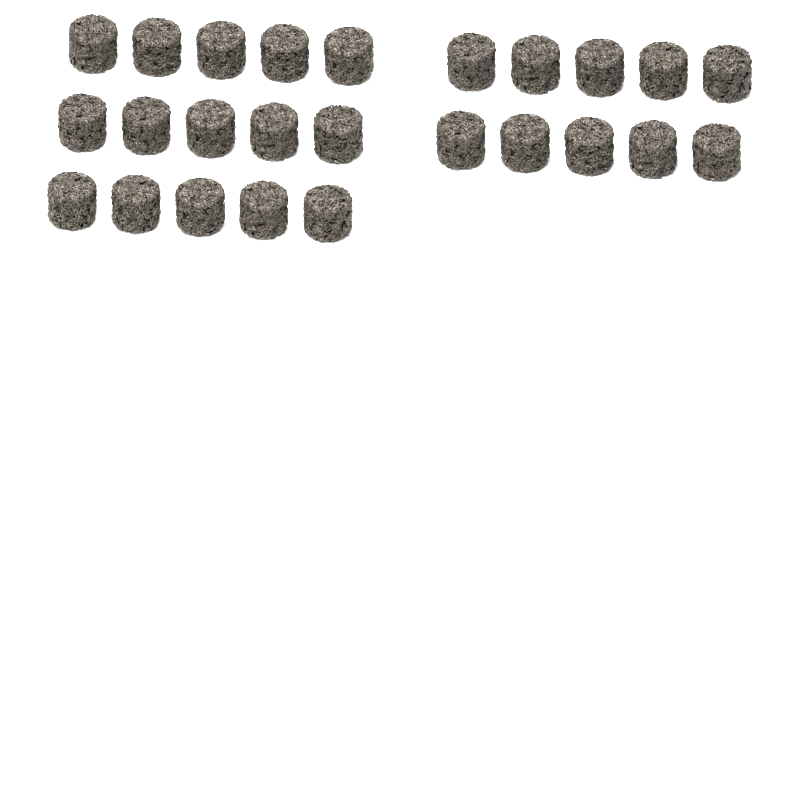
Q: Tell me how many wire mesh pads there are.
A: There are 25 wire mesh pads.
